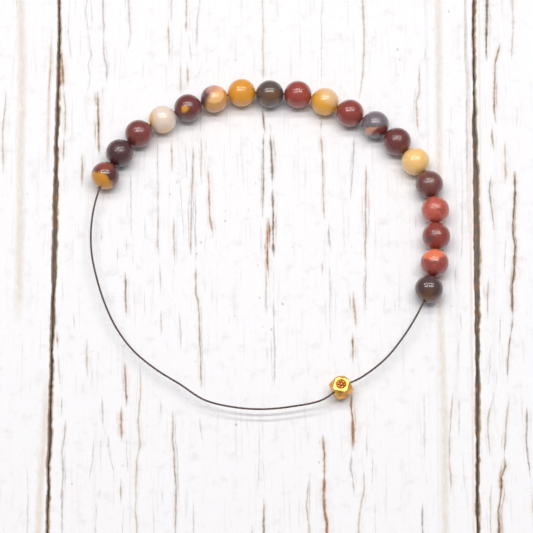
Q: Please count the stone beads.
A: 19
